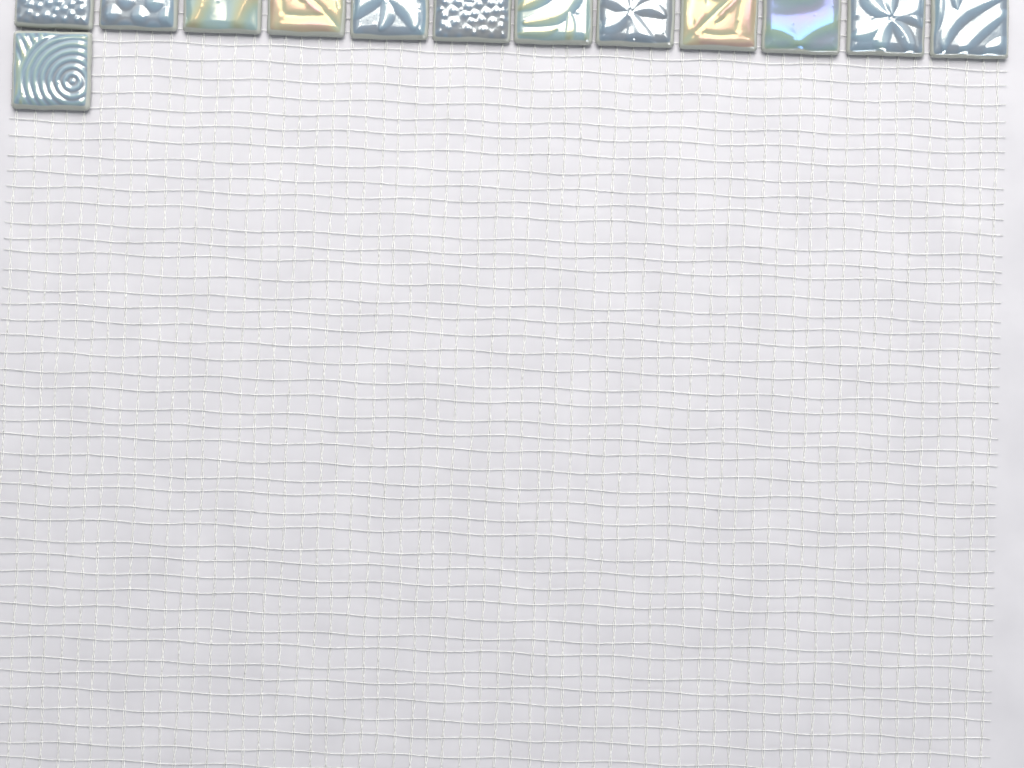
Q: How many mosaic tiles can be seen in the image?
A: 13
